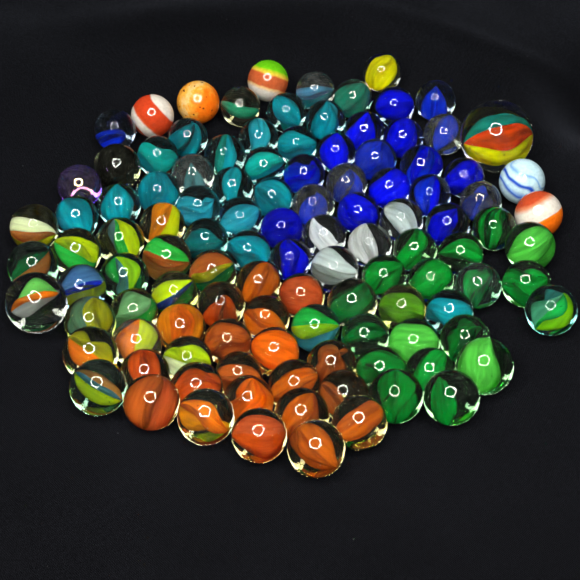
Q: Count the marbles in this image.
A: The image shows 112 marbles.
